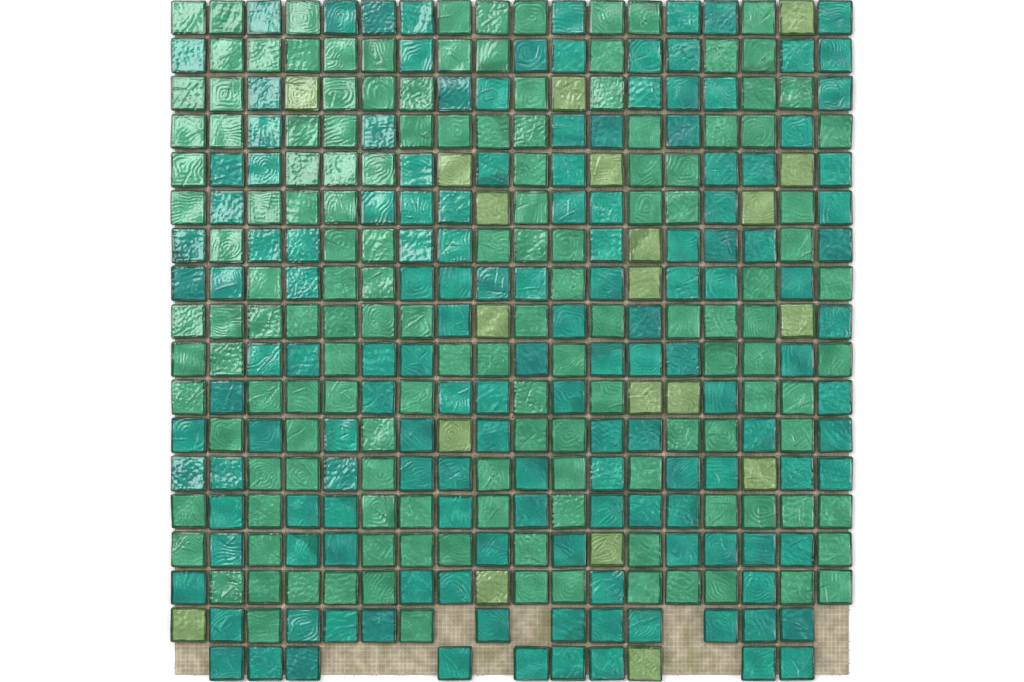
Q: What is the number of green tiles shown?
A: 144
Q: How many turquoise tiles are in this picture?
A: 148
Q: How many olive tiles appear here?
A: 20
